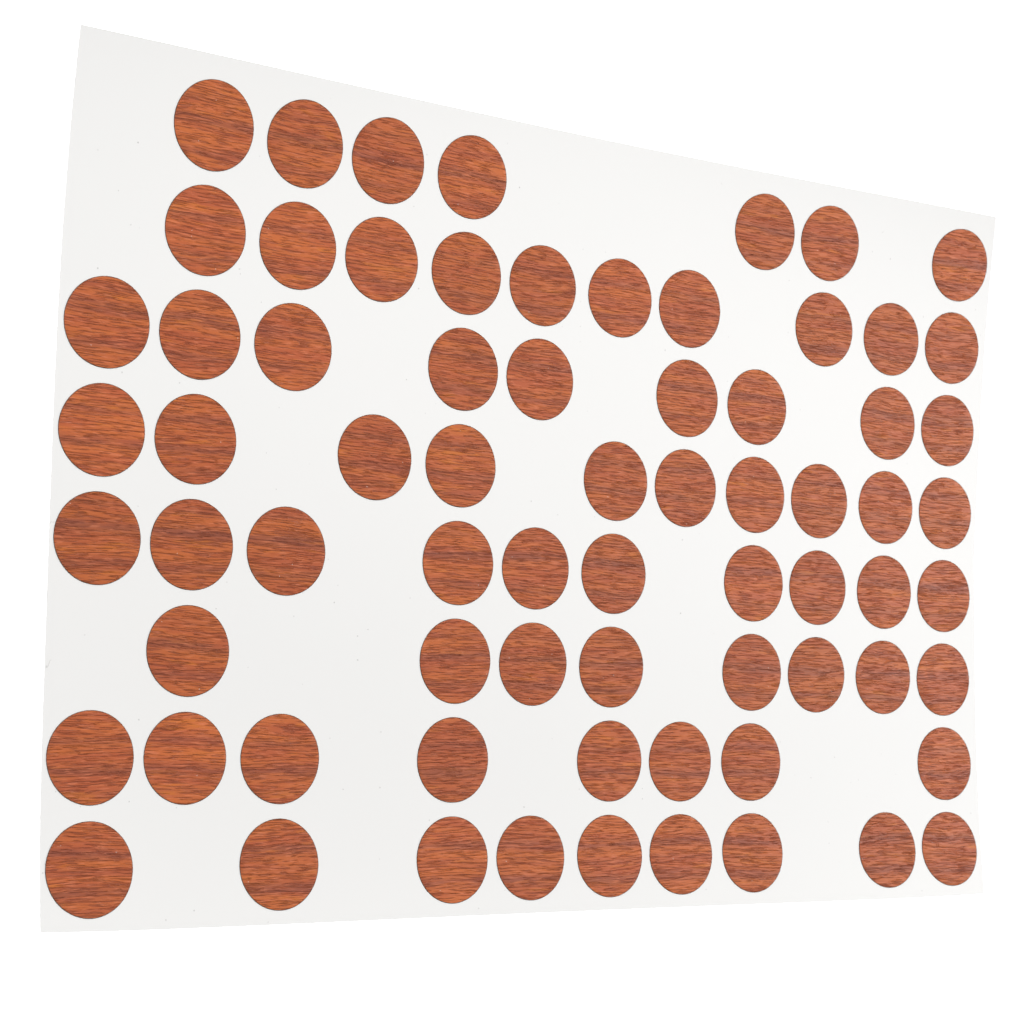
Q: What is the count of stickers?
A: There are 71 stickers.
